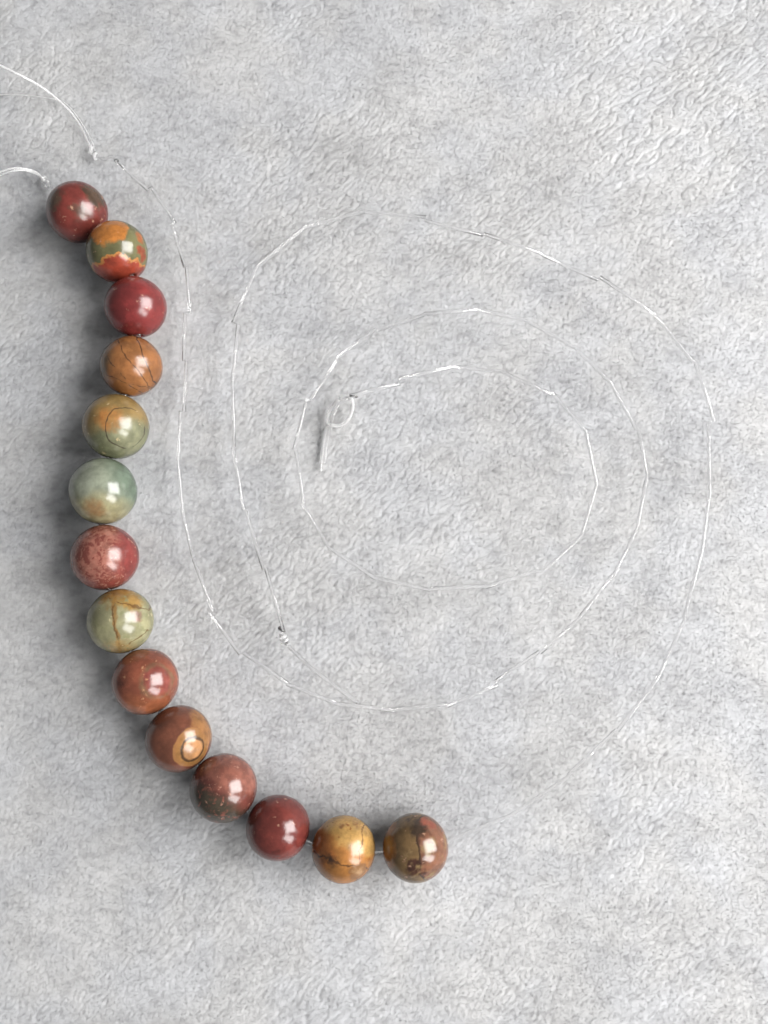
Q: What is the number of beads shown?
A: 14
